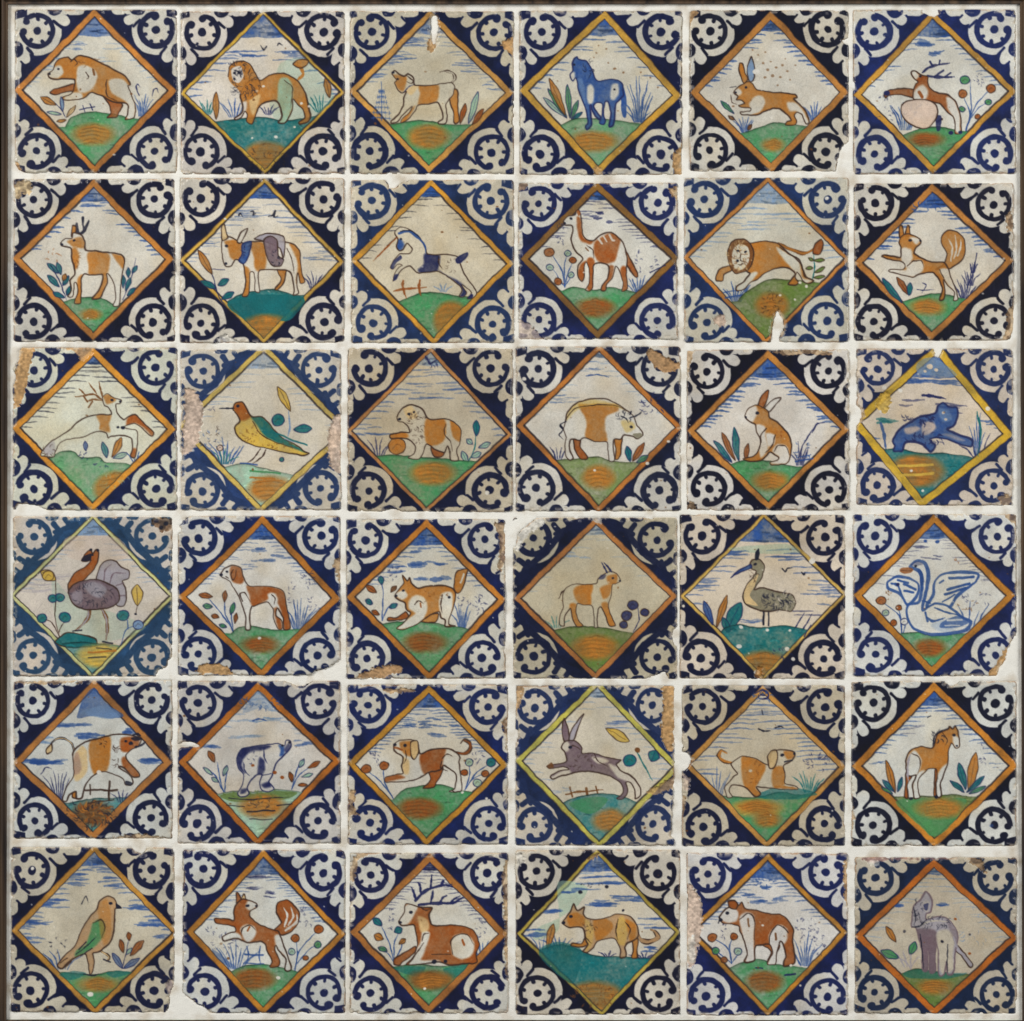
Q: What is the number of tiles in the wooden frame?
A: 36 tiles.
